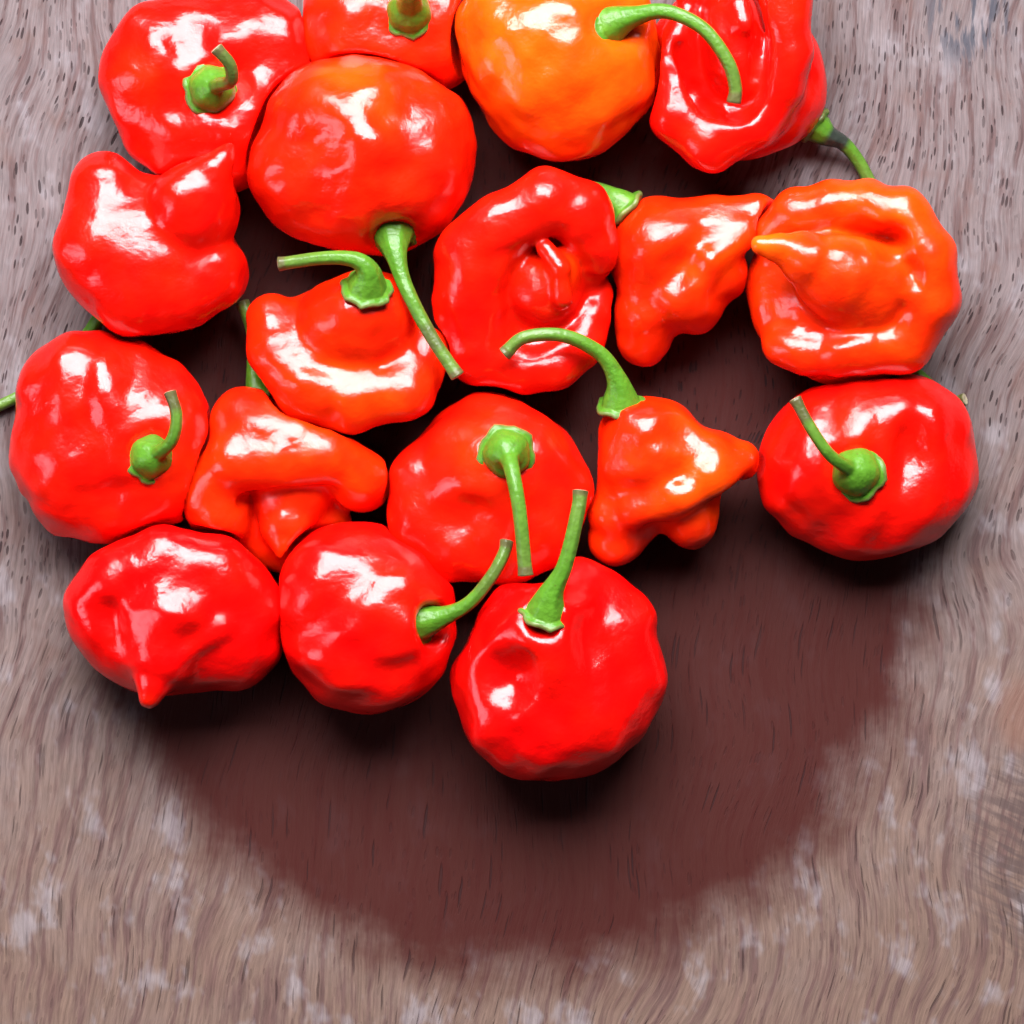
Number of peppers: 18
